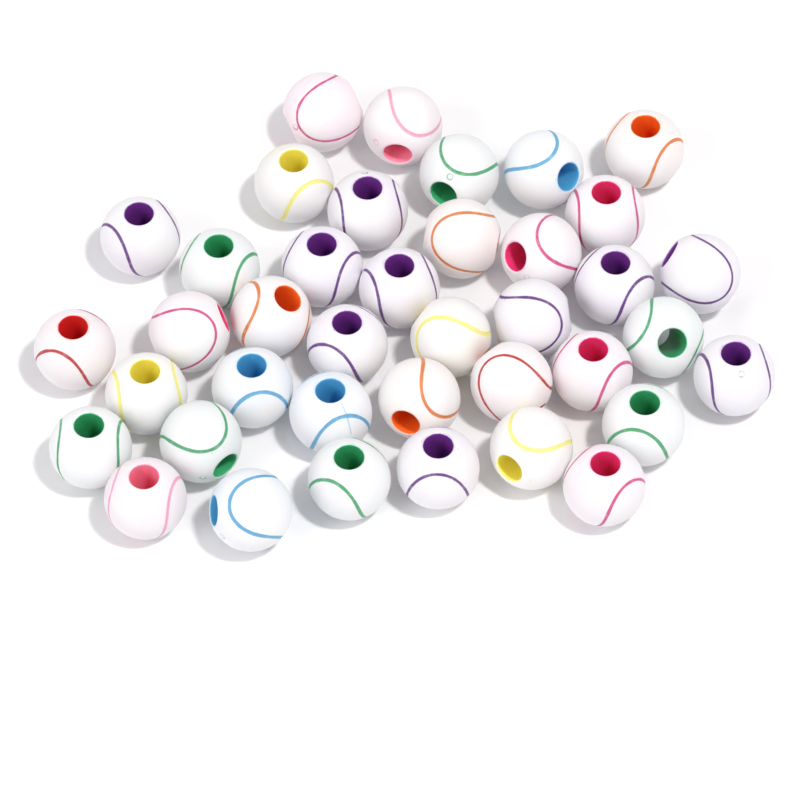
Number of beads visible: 39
